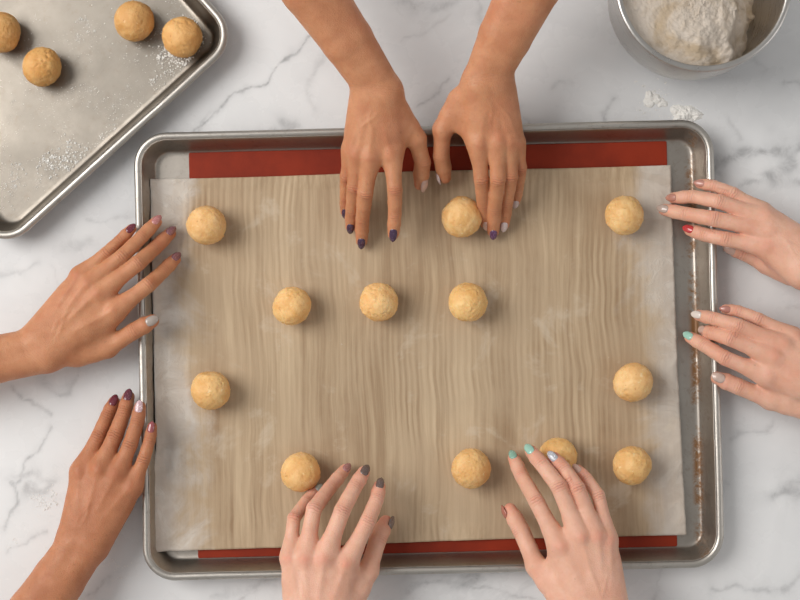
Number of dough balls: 16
